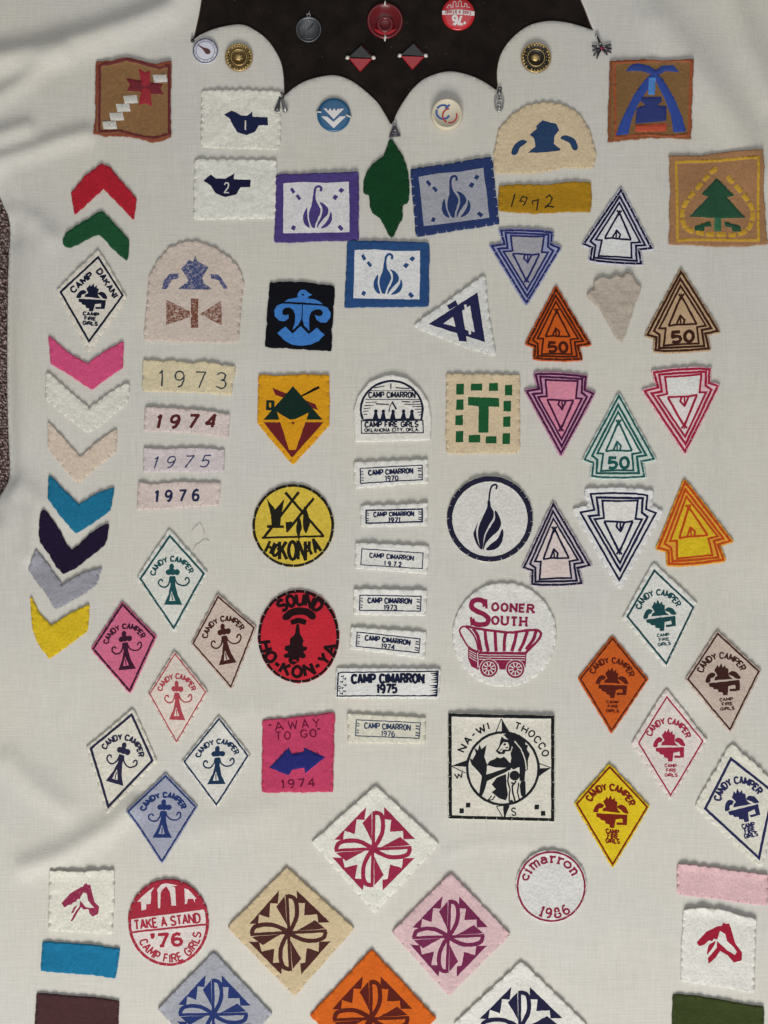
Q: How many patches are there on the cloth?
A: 82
